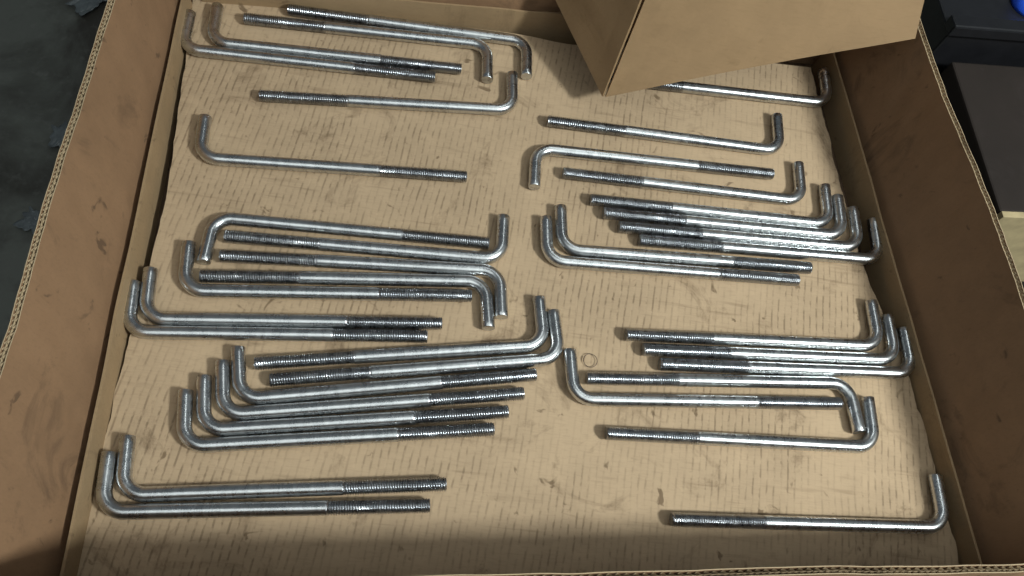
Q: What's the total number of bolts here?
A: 38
